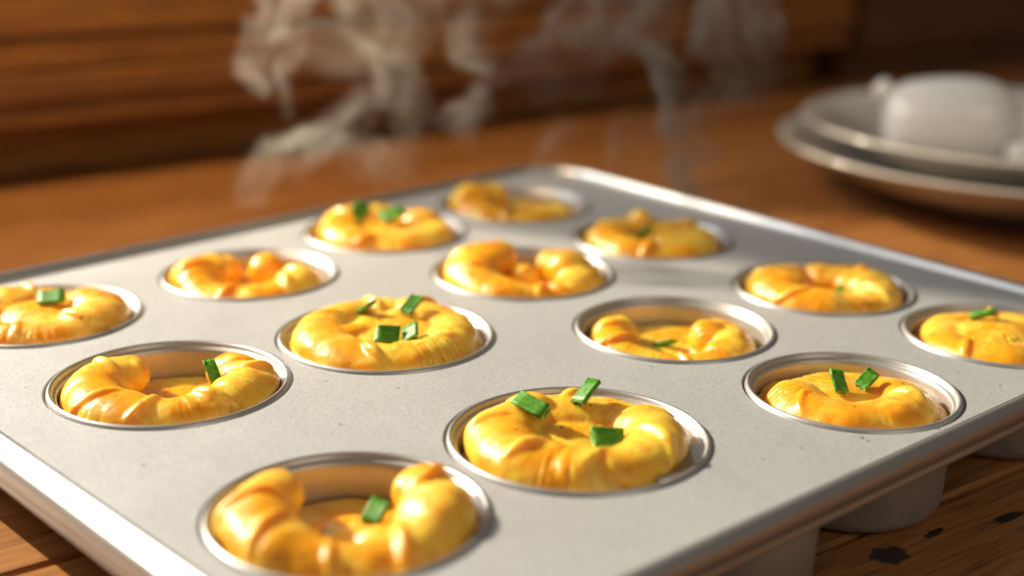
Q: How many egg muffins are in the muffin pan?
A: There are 14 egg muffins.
